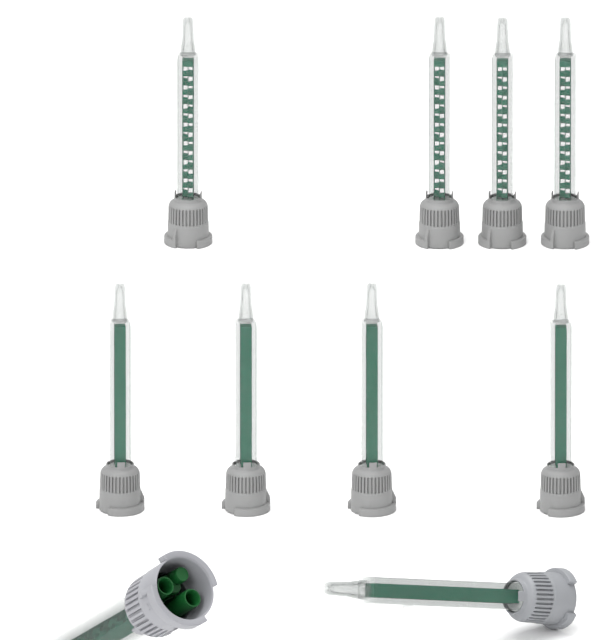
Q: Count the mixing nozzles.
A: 10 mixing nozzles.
